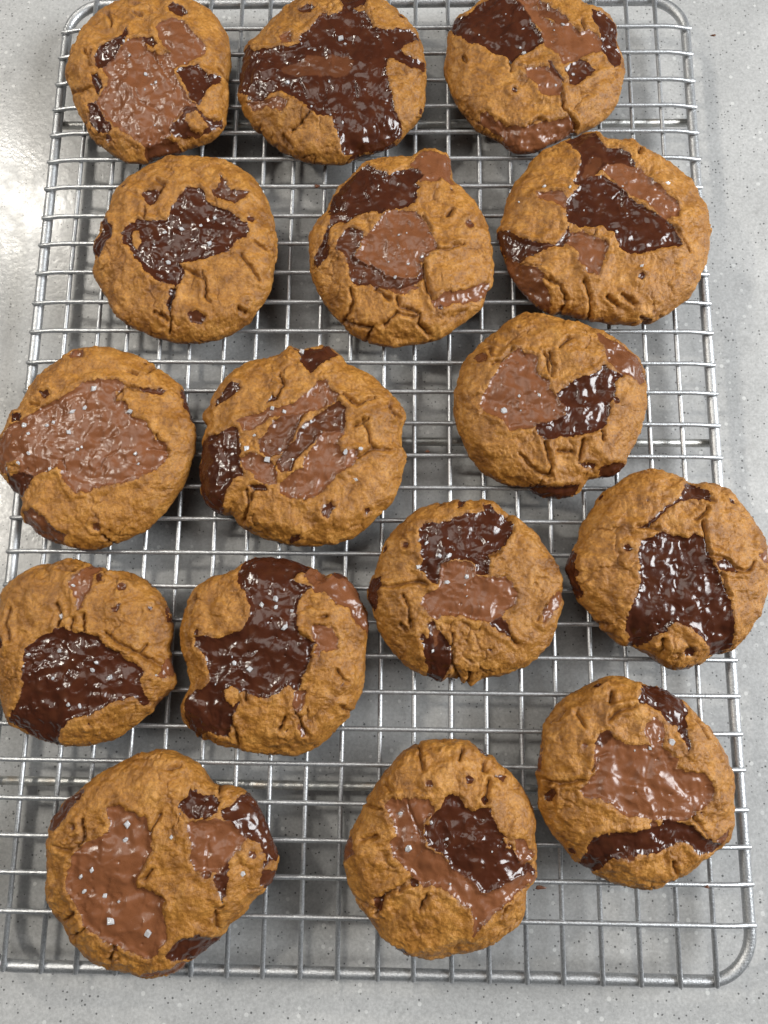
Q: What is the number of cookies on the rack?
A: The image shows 16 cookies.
